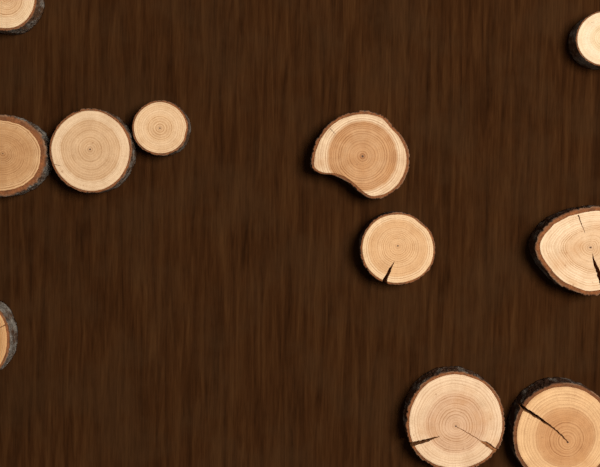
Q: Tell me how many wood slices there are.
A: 11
